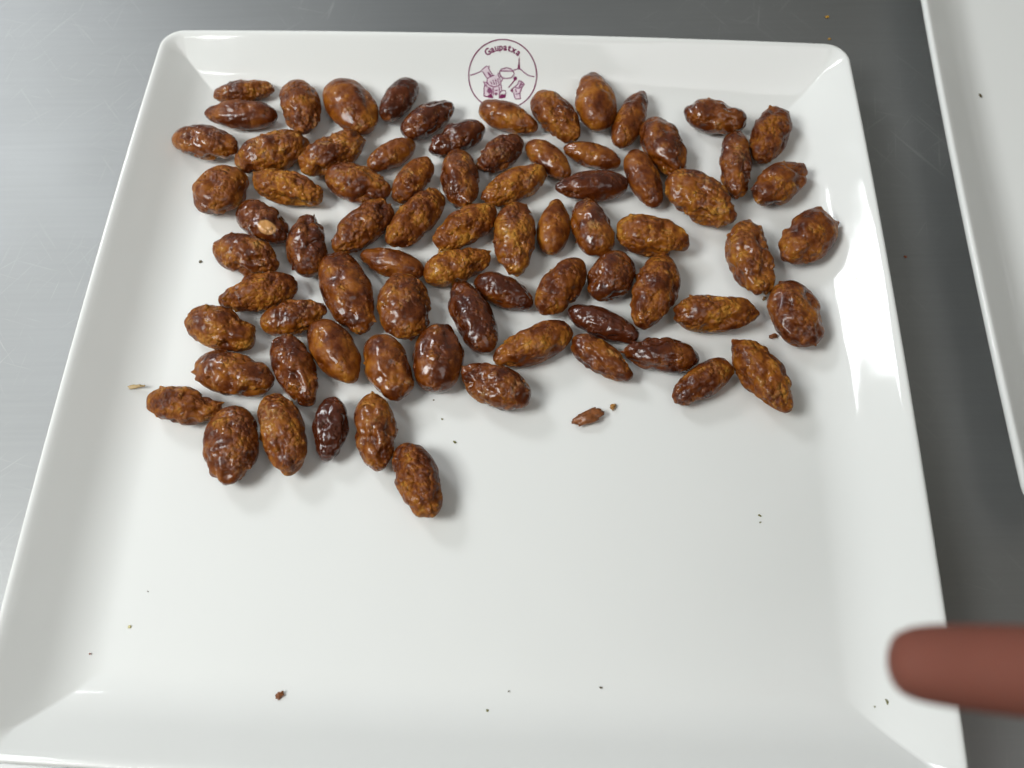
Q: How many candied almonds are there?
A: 76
